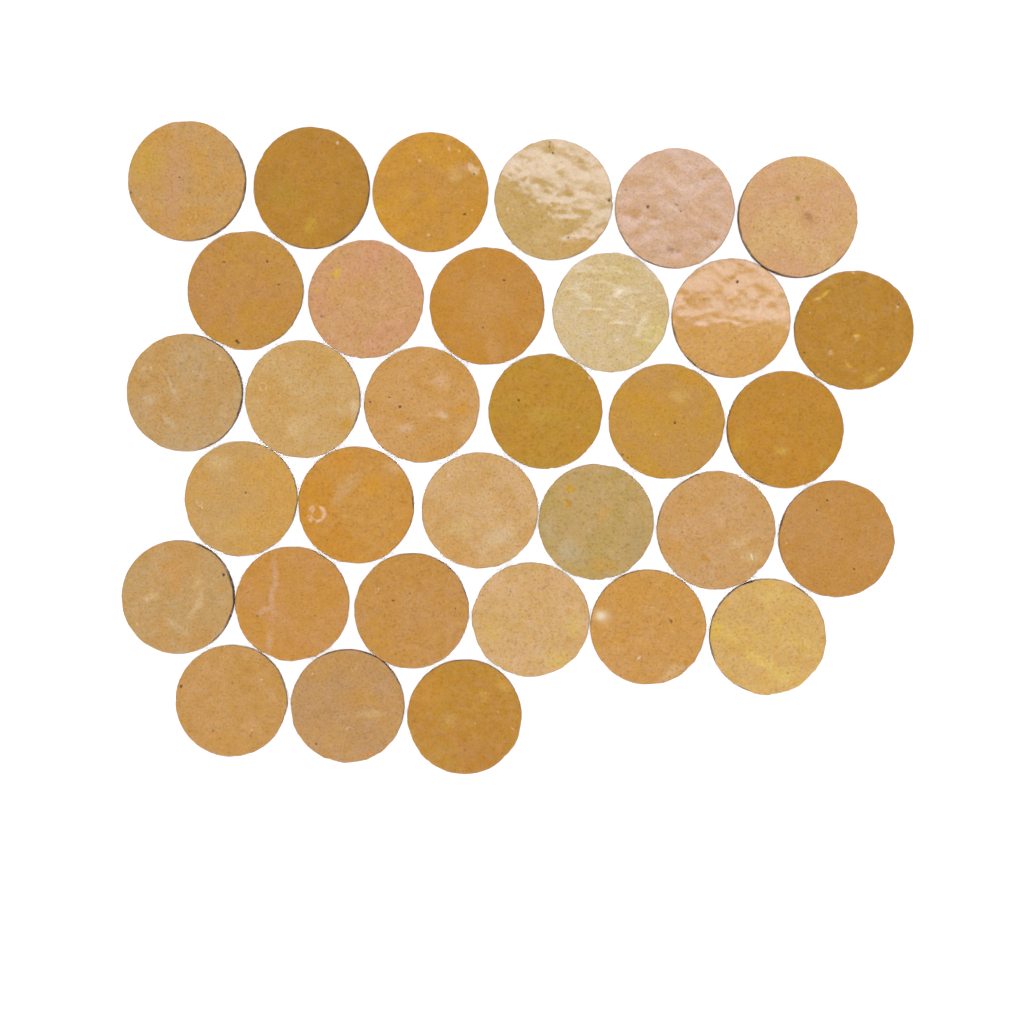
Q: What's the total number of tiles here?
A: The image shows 33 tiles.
